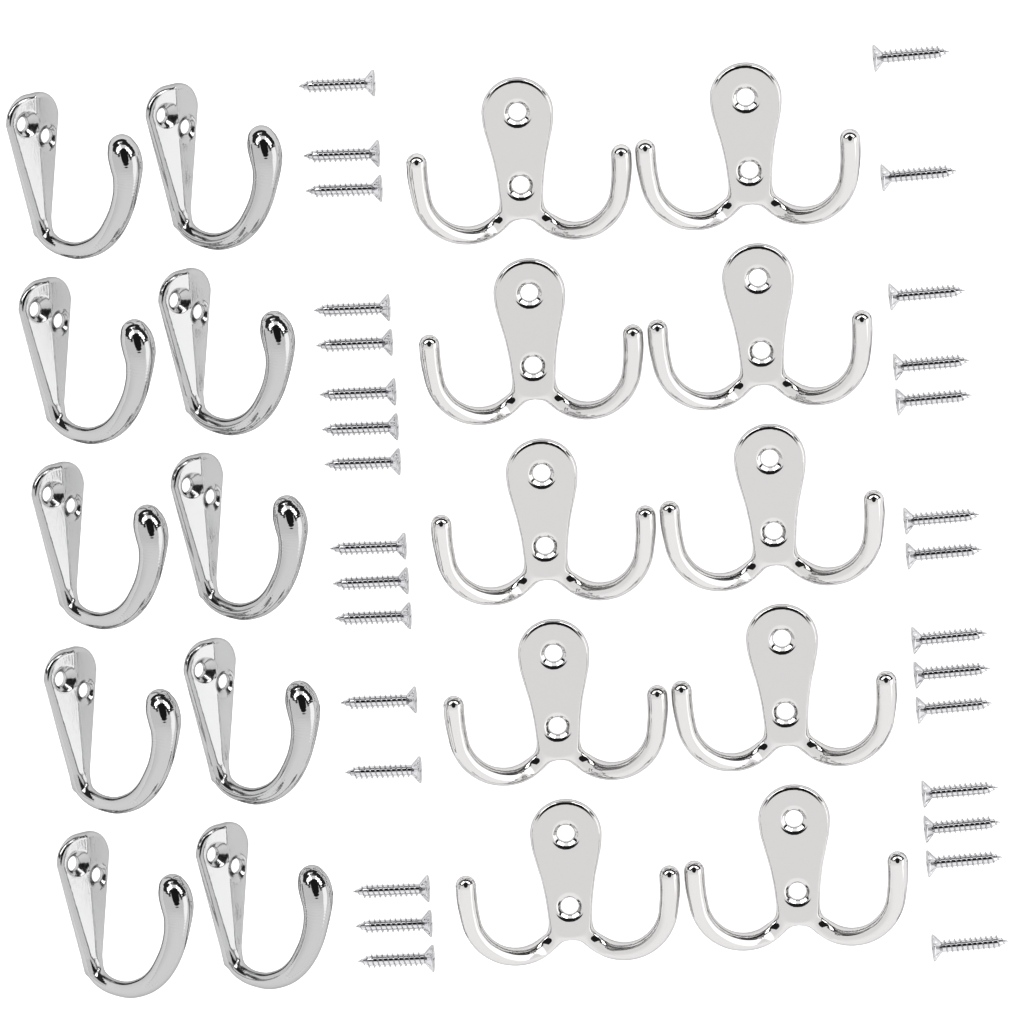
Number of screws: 30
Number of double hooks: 10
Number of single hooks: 10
